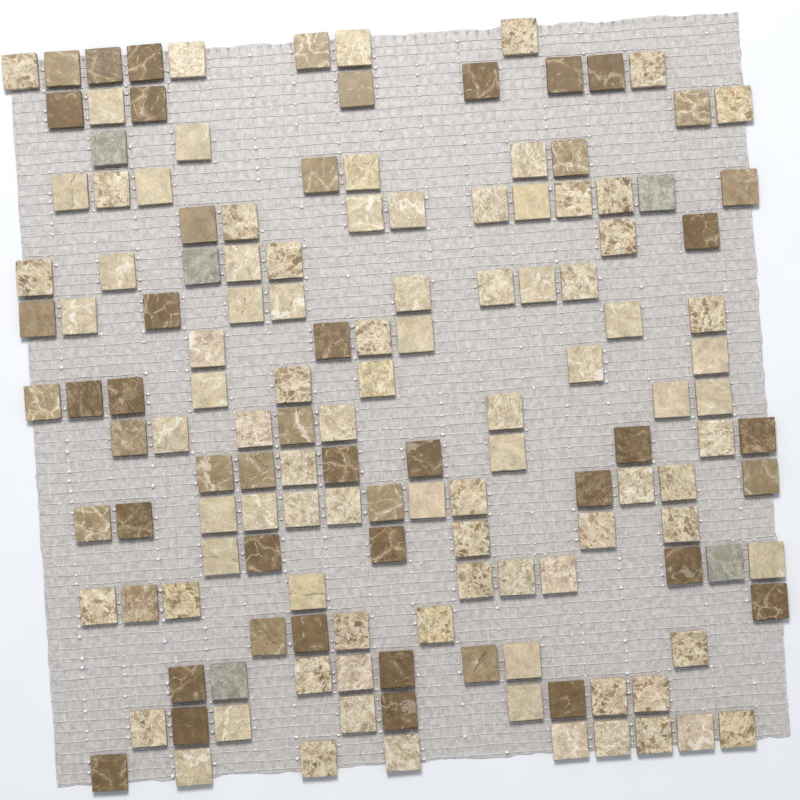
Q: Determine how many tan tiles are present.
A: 20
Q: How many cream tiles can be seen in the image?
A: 90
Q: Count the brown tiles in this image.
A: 29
